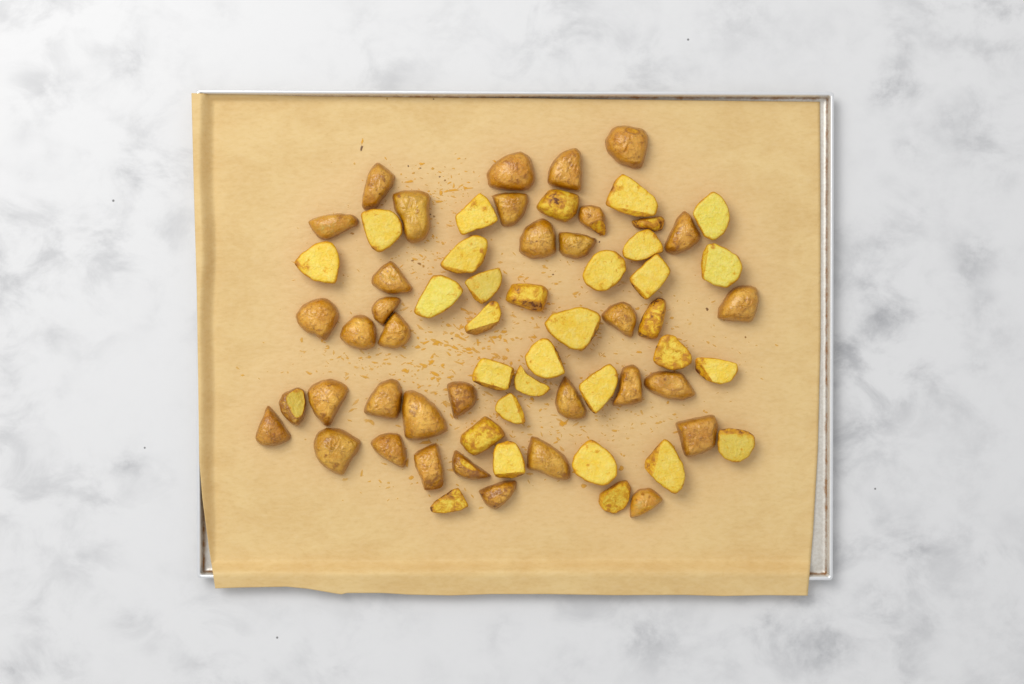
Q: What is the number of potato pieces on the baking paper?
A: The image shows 67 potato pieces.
